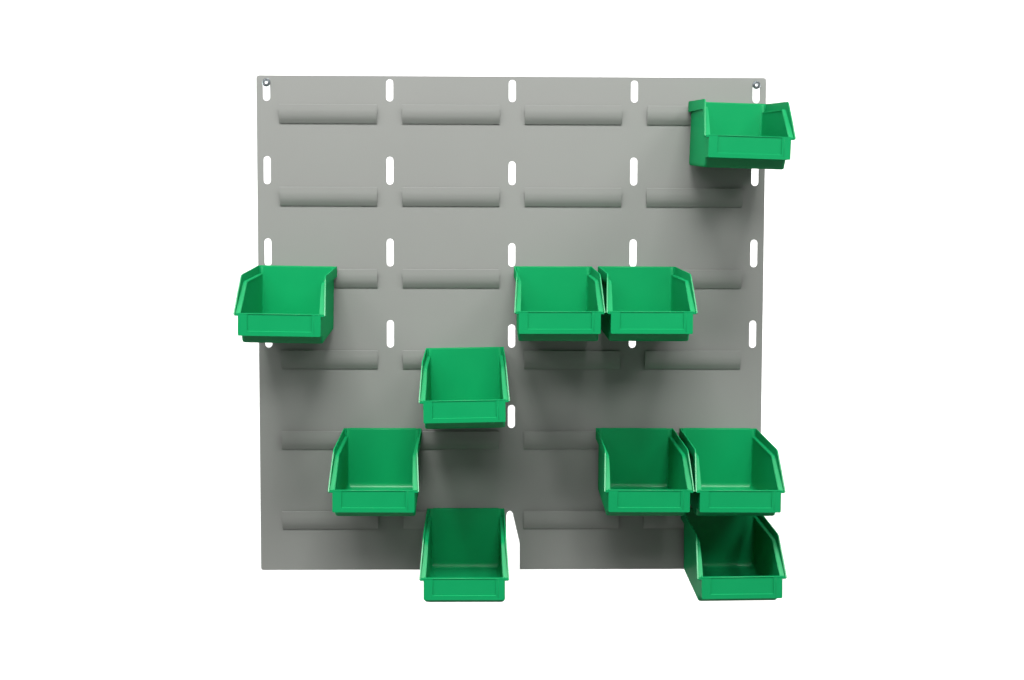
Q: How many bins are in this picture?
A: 10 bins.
